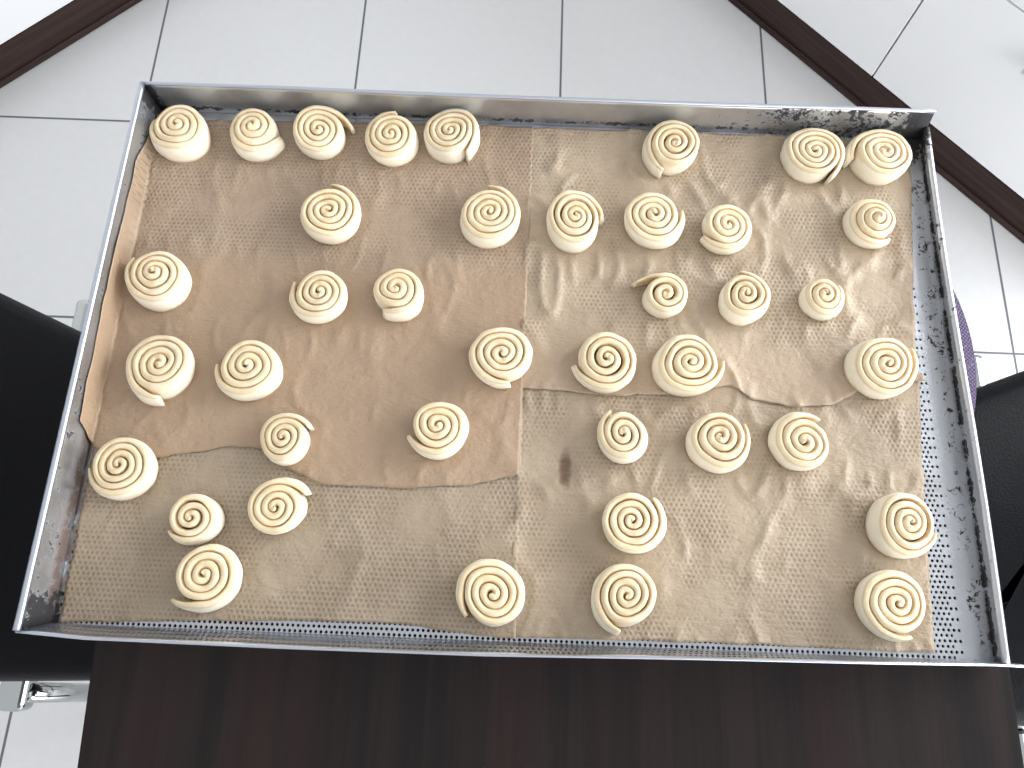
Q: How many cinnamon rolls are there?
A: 40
